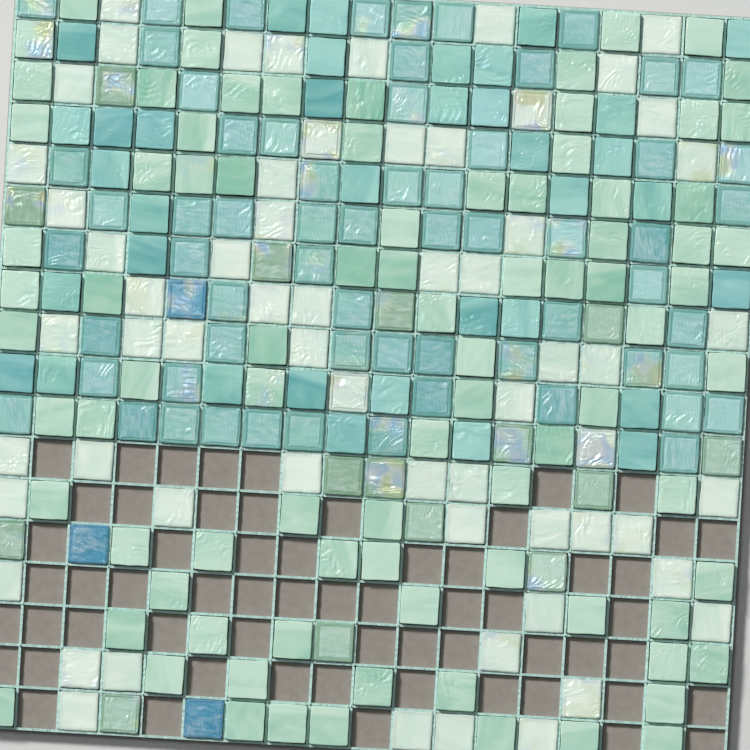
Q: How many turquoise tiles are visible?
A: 99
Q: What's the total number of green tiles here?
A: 101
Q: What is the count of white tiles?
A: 61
